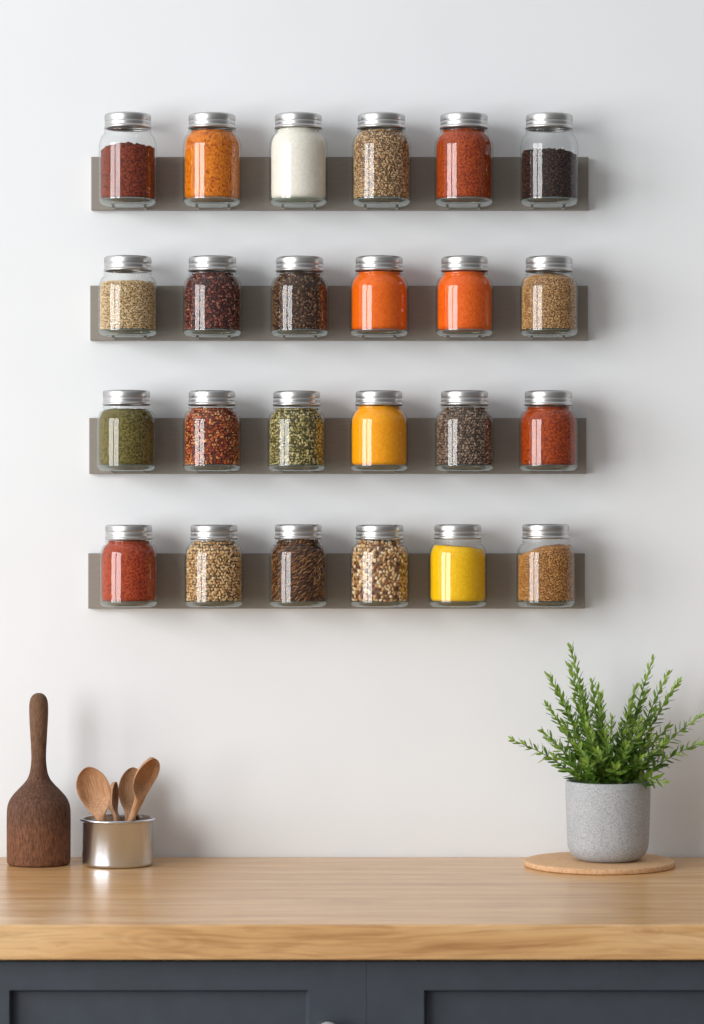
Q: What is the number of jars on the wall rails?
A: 24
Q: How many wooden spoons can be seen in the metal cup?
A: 4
